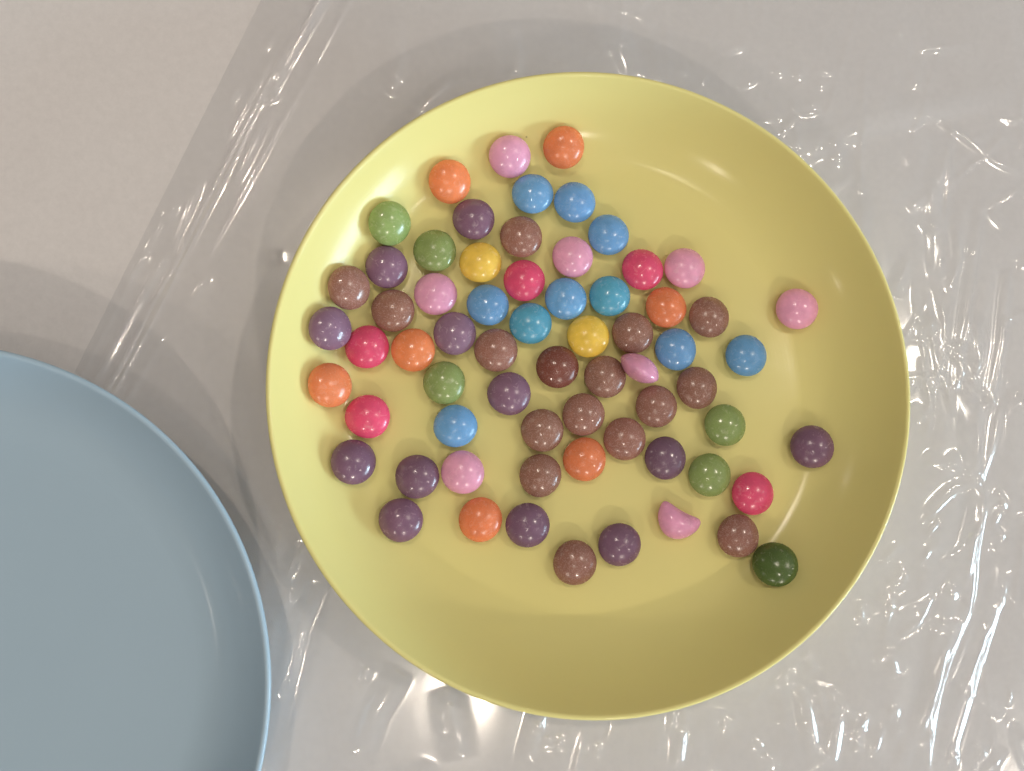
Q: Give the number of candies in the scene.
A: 66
